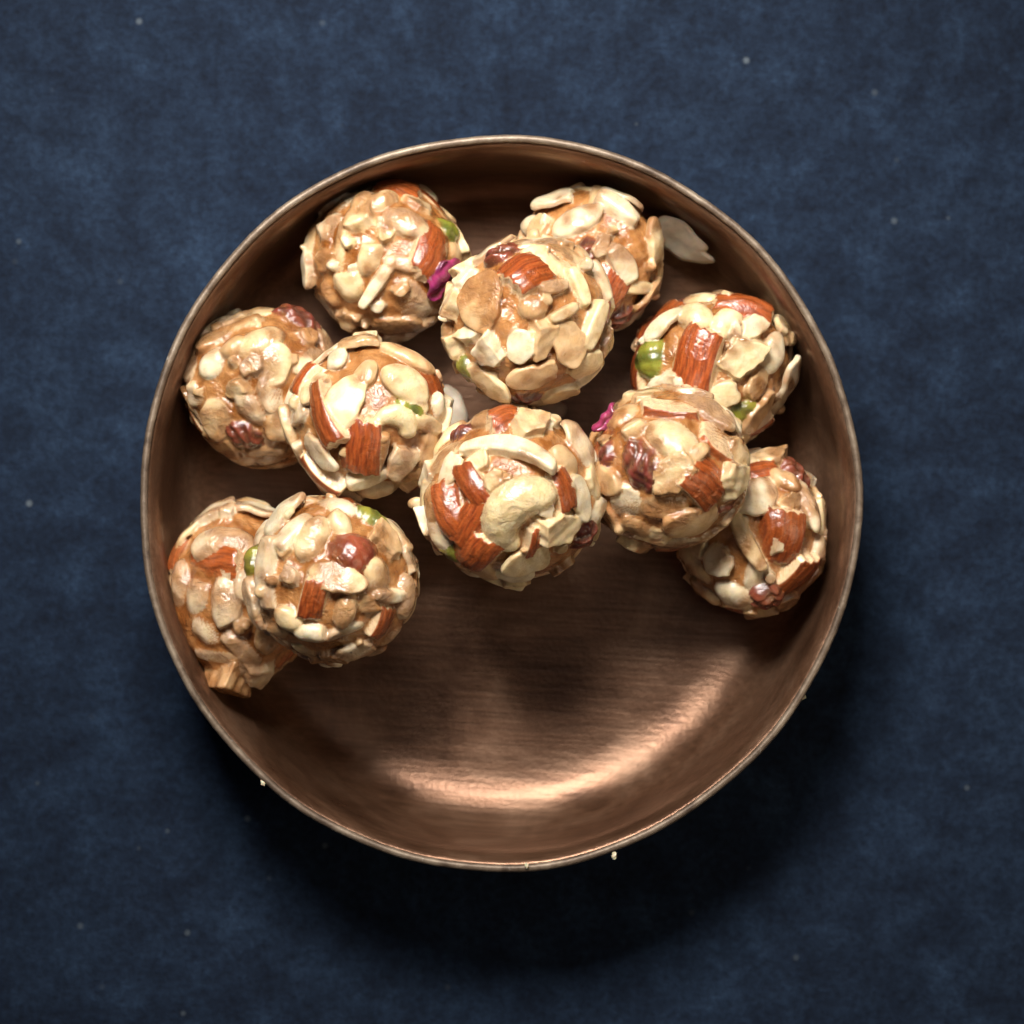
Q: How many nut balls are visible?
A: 11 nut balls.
